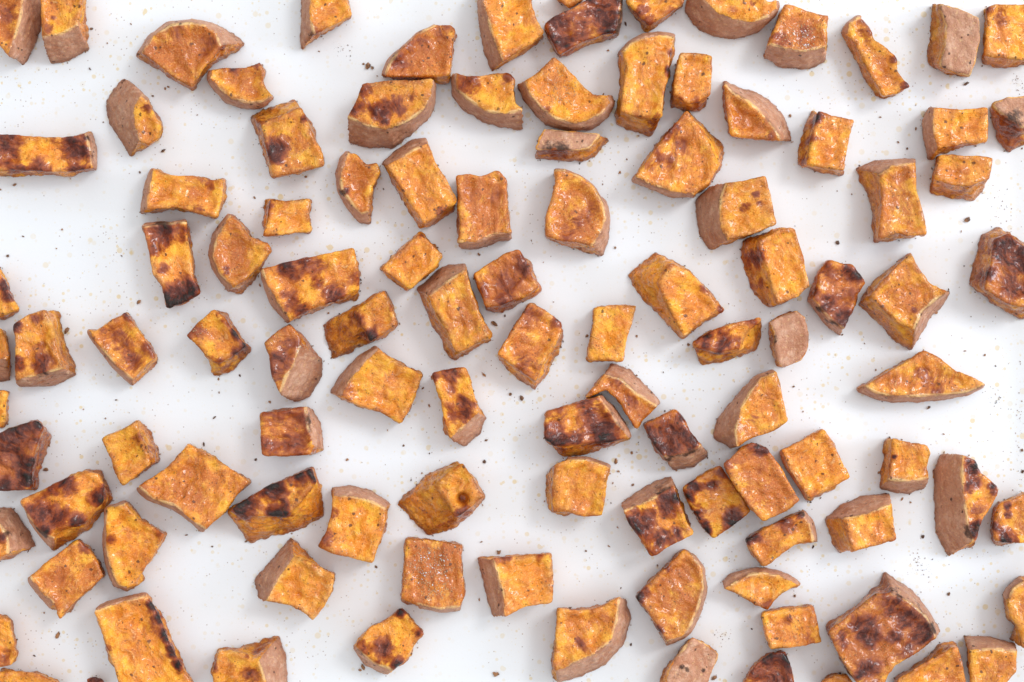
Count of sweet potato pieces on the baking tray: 109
